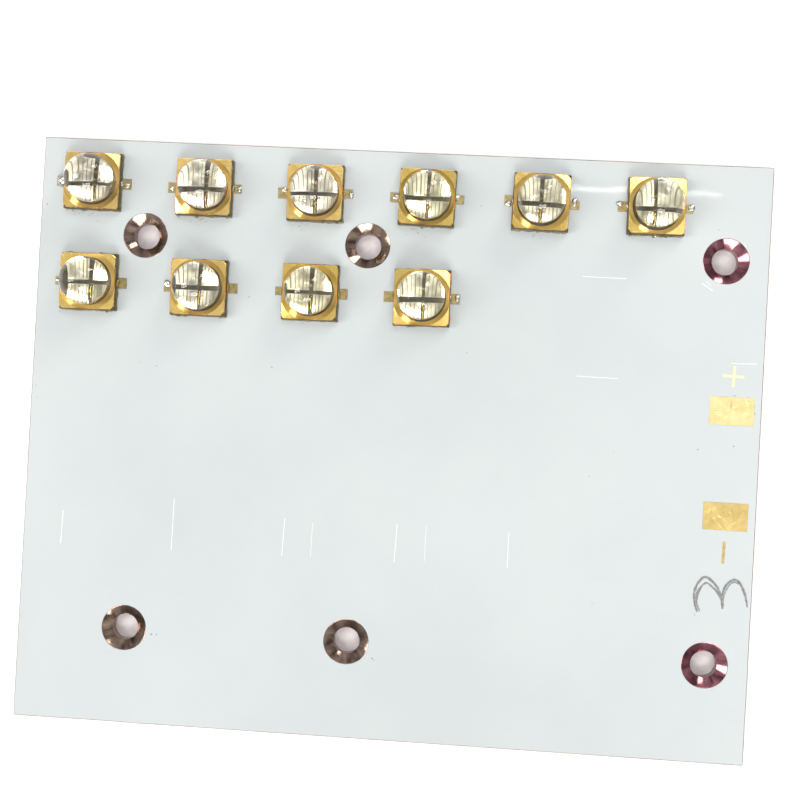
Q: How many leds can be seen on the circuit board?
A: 10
